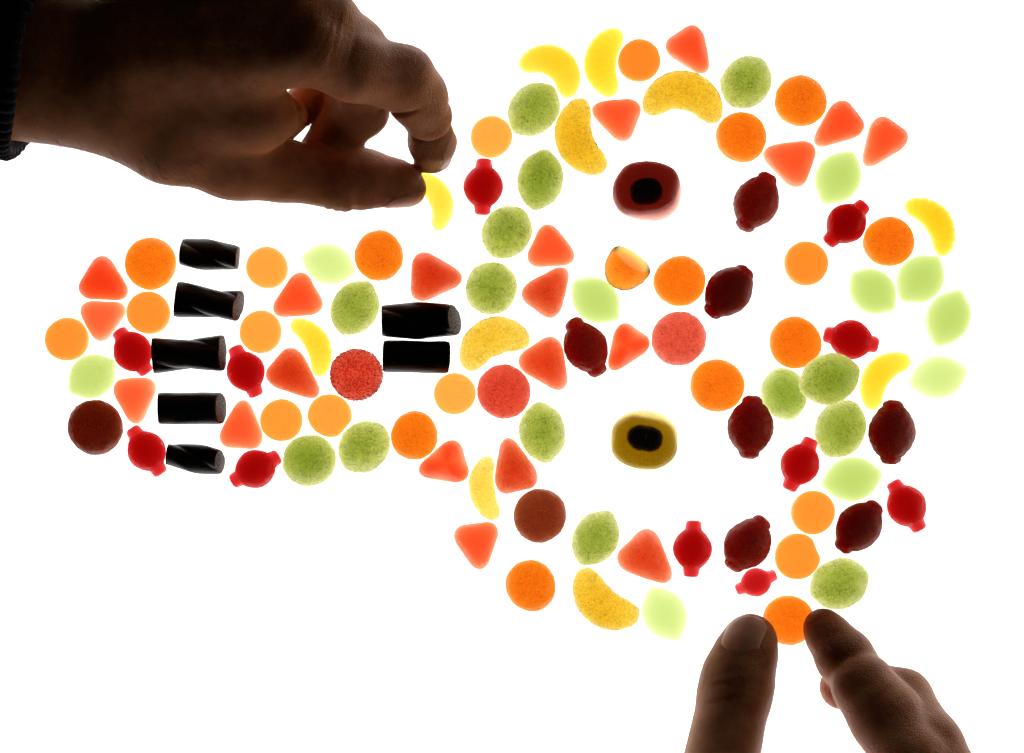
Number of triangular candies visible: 20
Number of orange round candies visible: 24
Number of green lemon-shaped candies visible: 24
